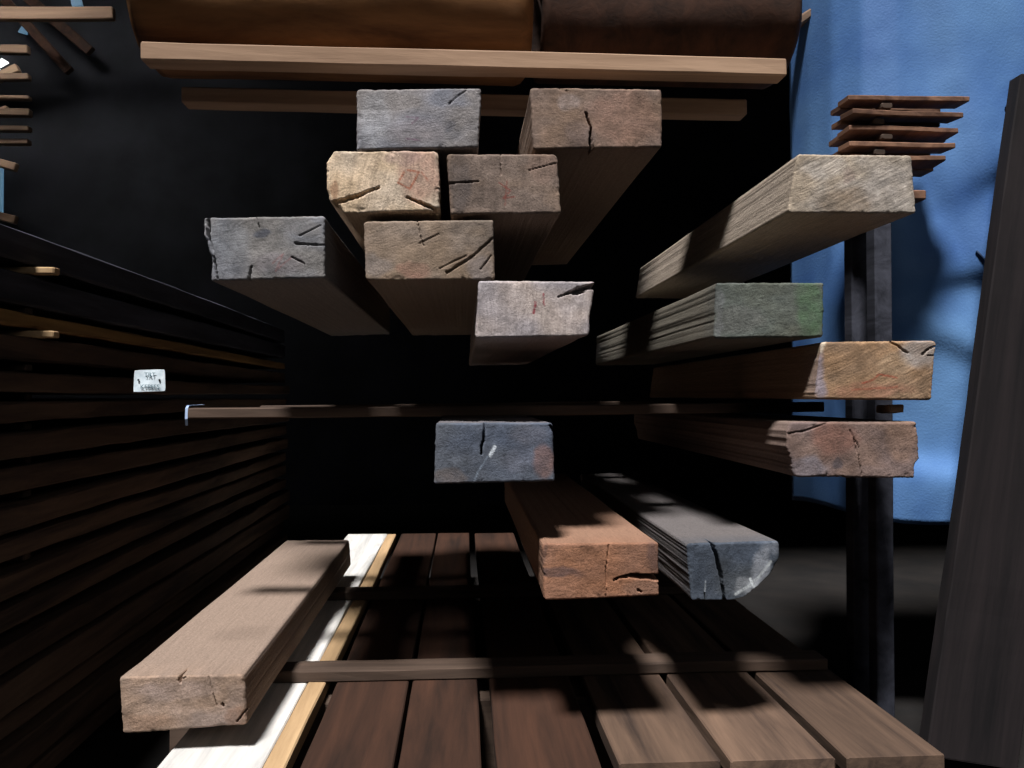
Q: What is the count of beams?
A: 15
